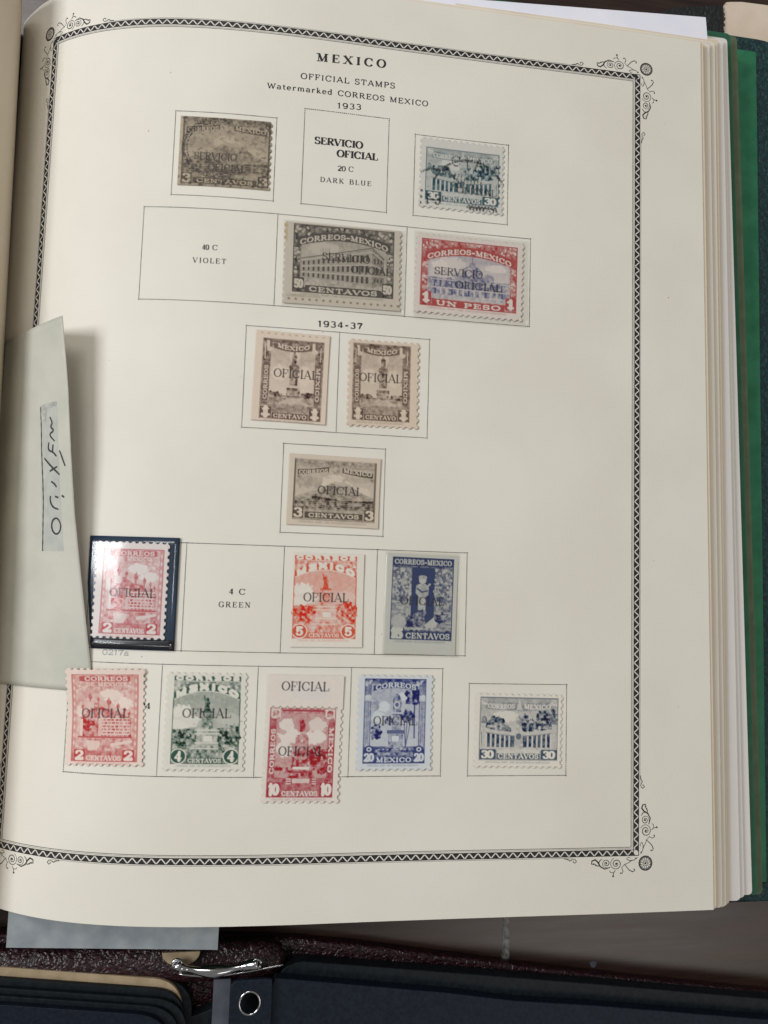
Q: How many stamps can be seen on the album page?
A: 15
